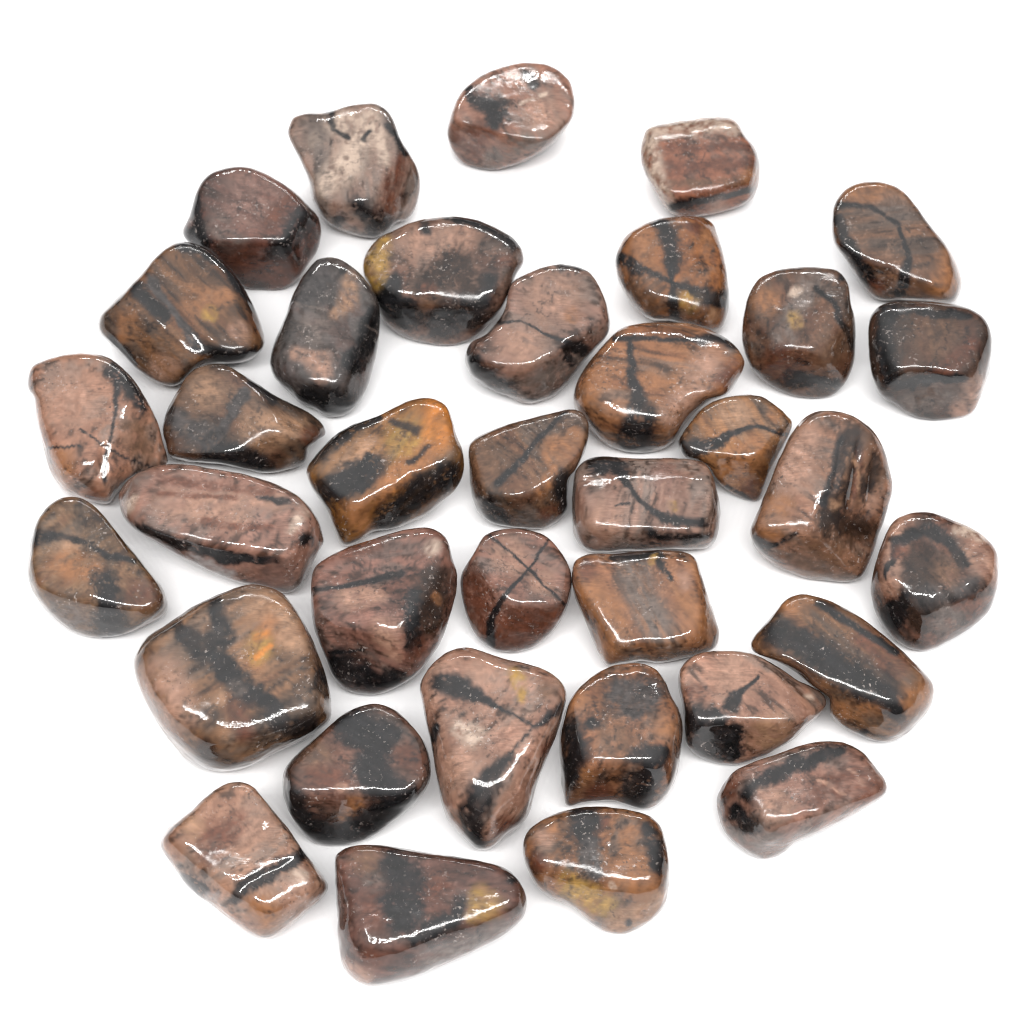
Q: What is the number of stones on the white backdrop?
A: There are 36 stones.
